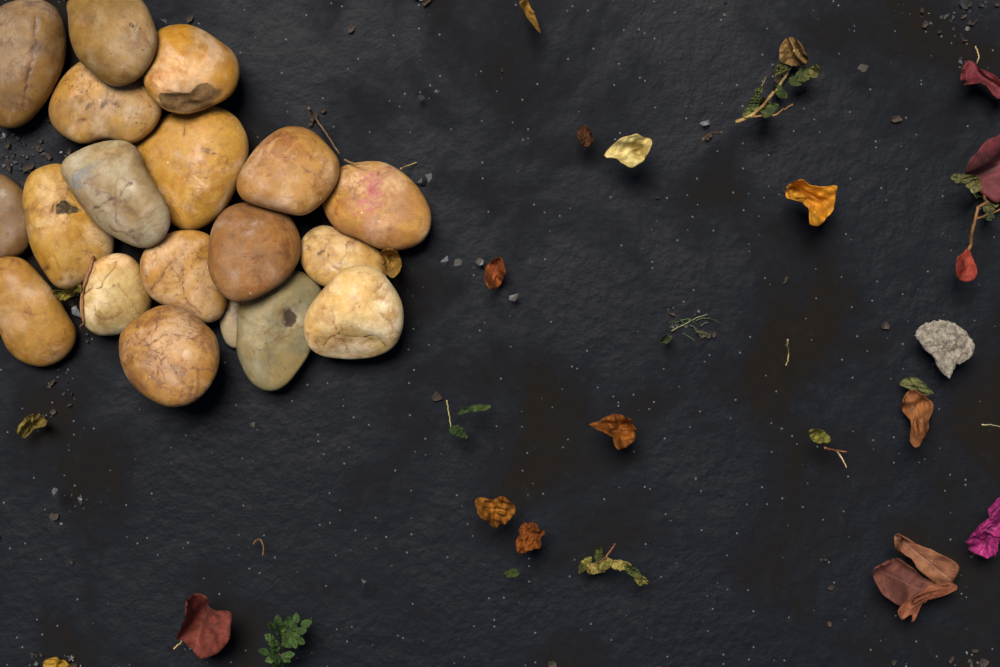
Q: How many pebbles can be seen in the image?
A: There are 19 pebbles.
